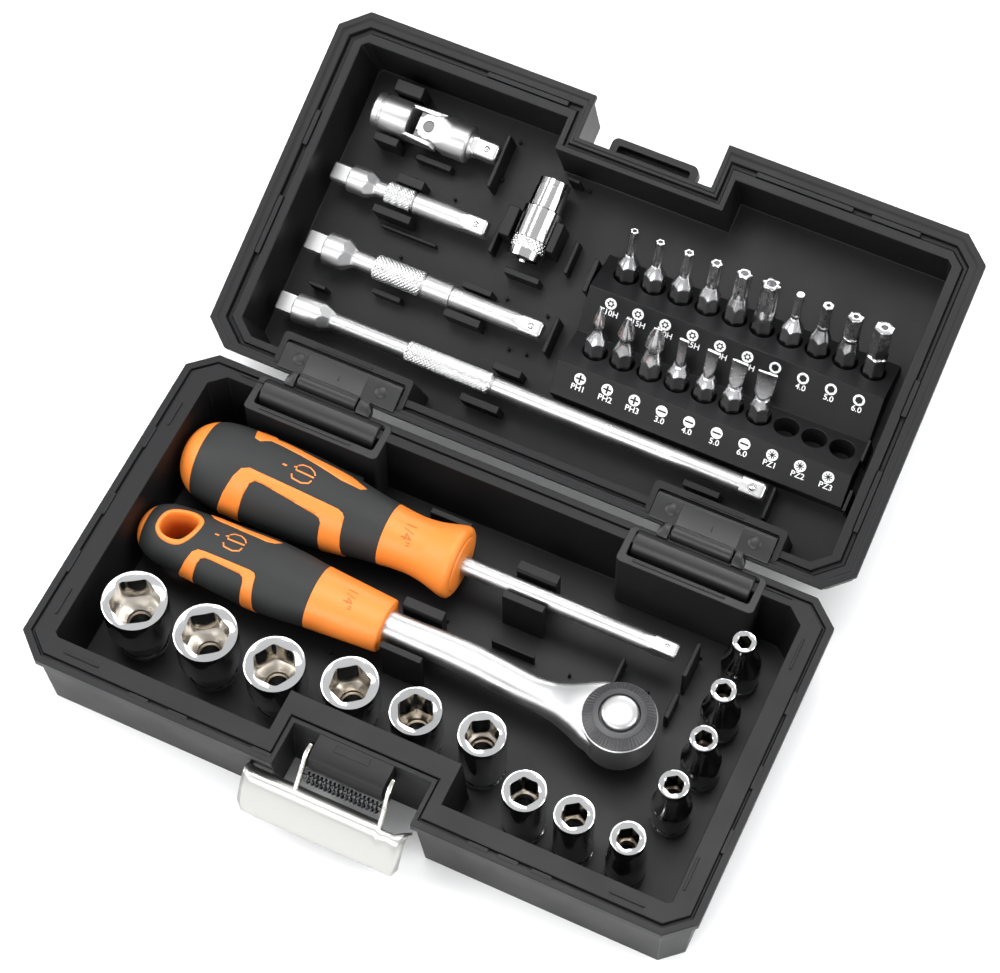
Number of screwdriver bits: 17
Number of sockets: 13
